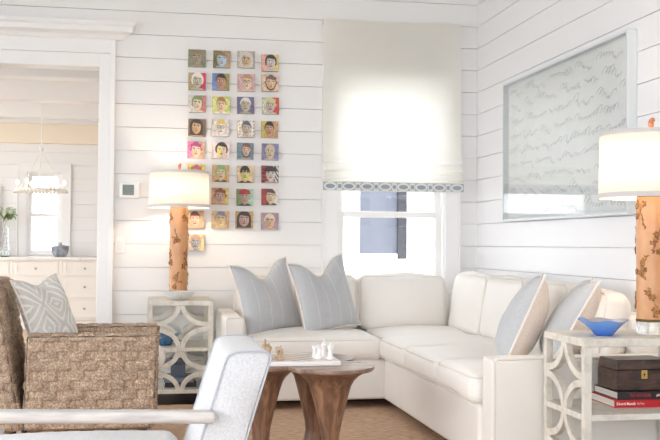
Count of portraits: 32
